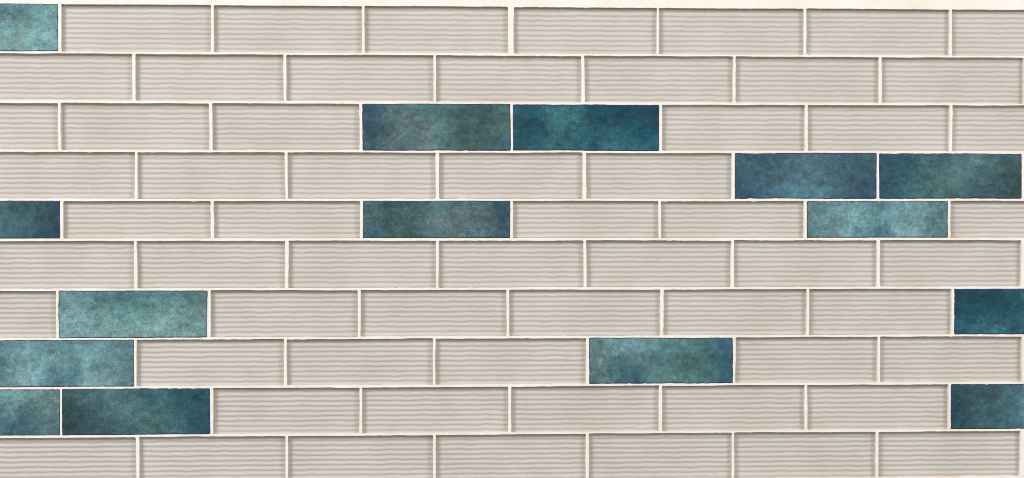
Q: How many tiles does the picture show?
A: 15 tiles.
